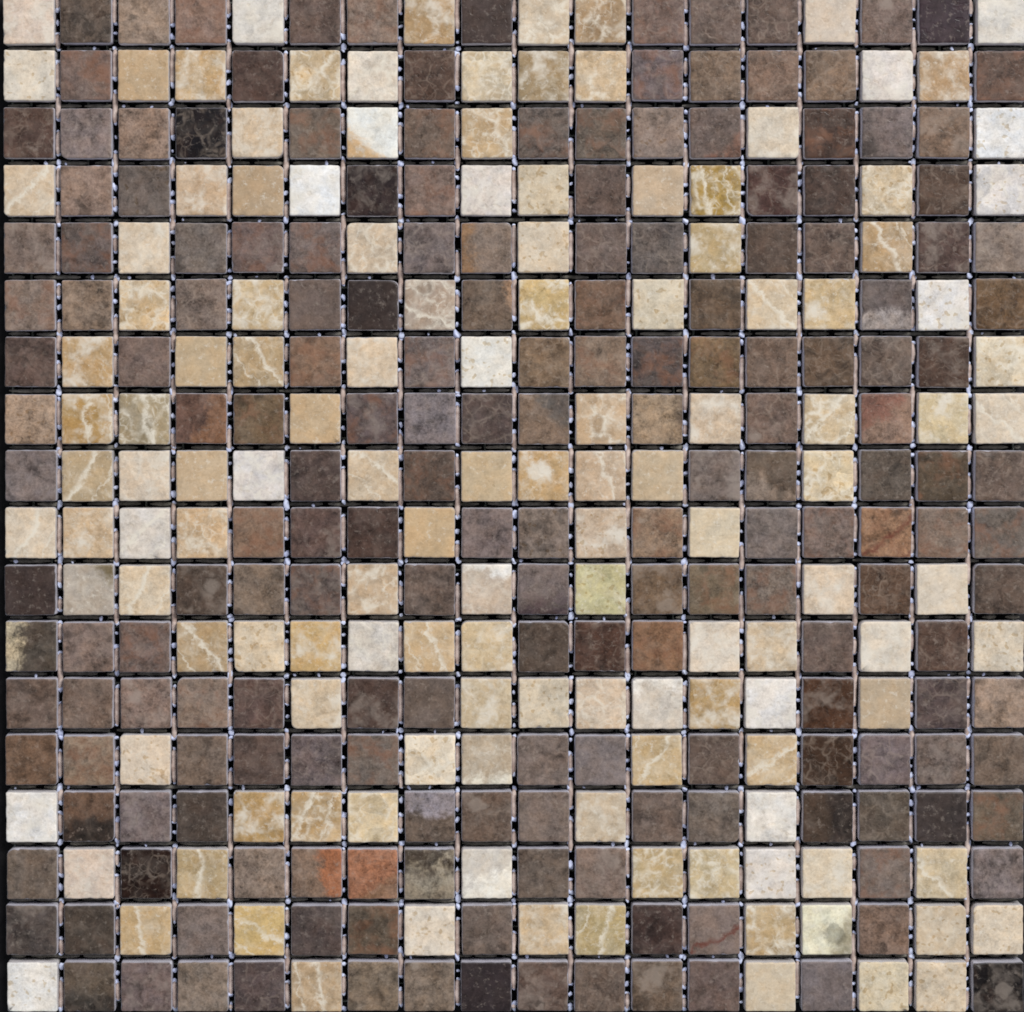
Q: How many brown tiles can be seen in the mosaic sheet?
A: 190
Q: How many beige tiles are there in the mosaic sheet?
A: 134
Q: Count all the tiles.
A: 324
